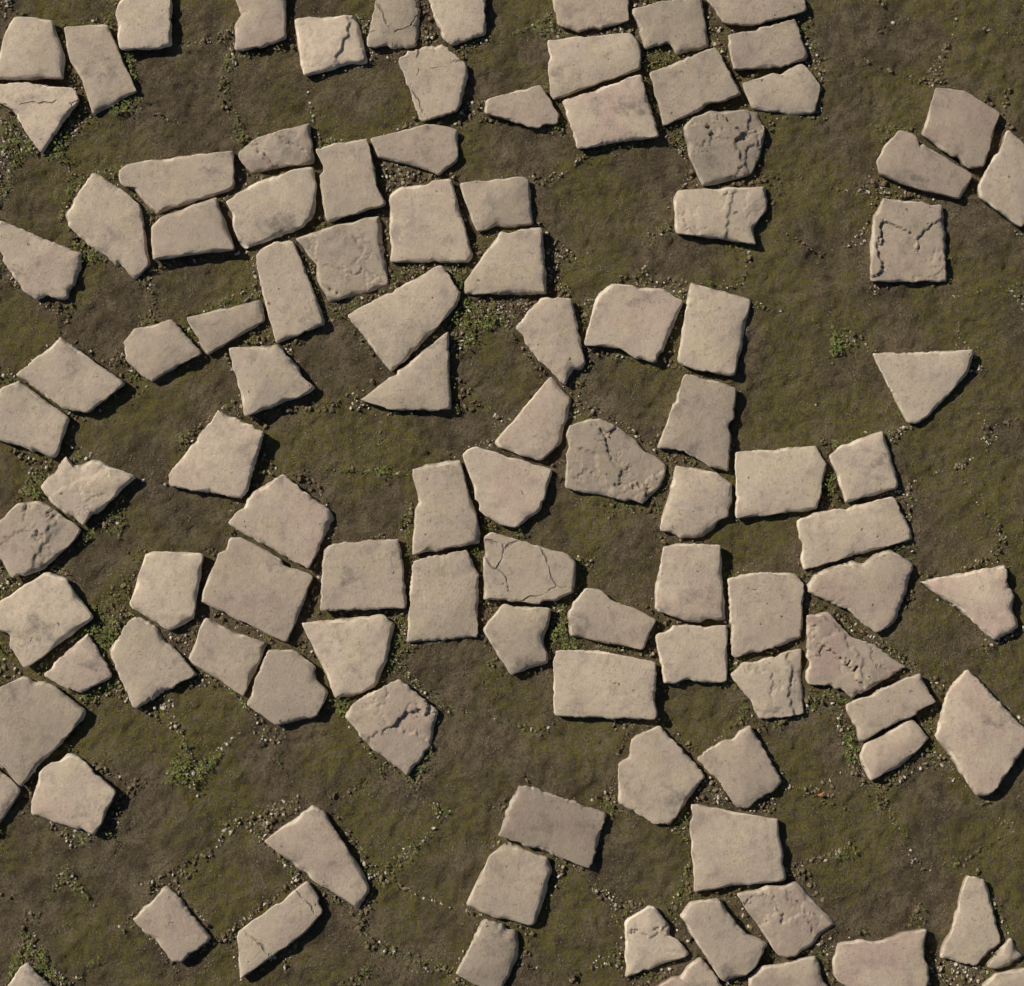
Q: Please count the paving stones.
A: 108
